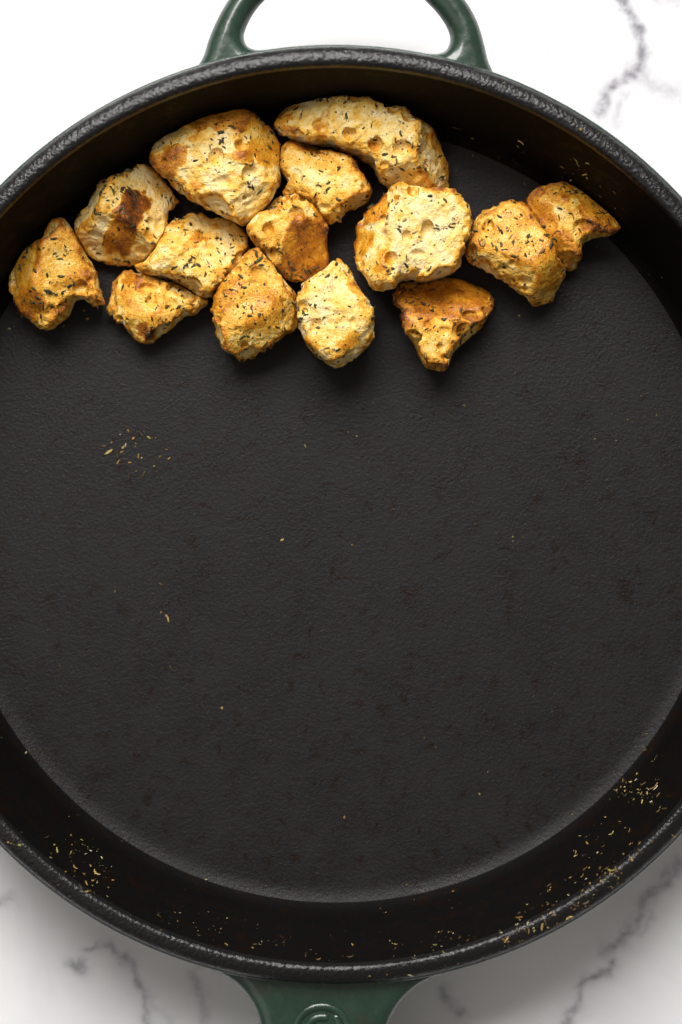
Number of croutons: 14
